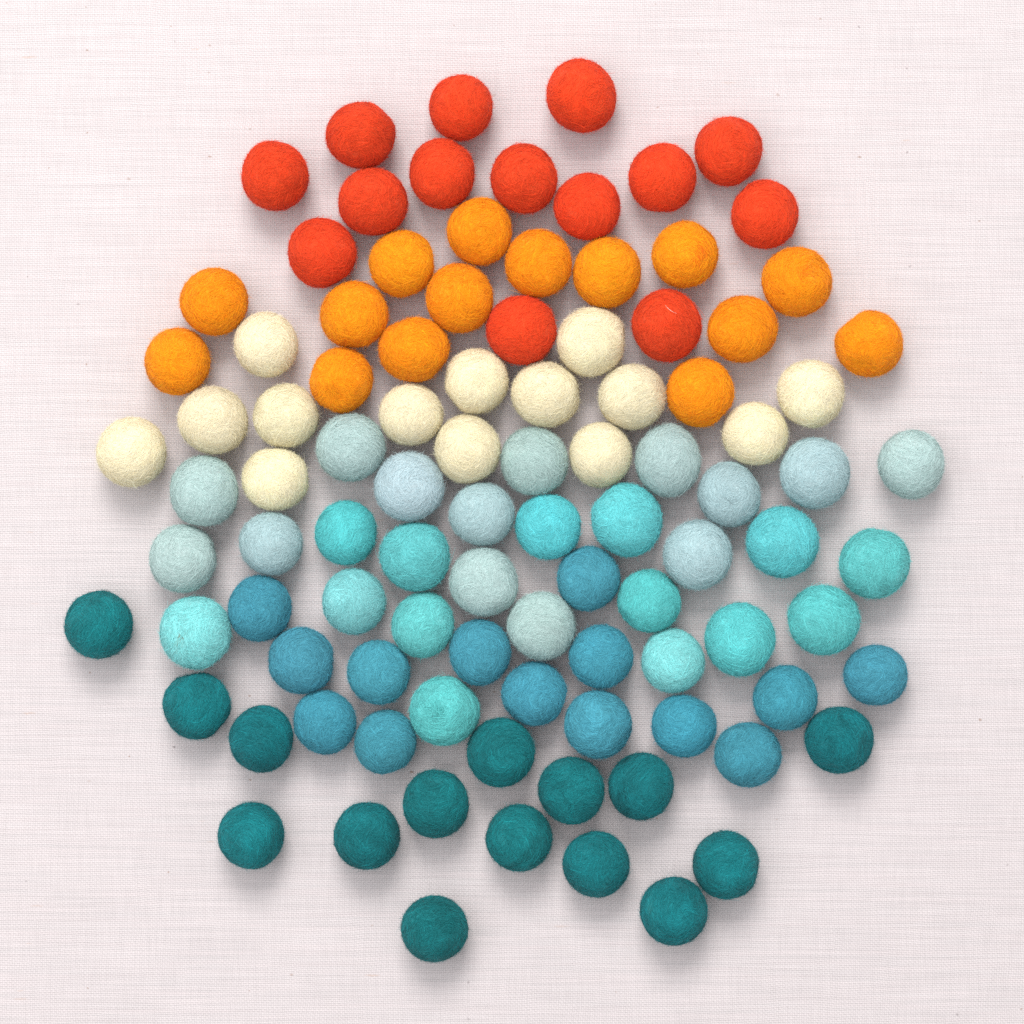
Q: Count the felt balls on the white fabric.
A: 100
